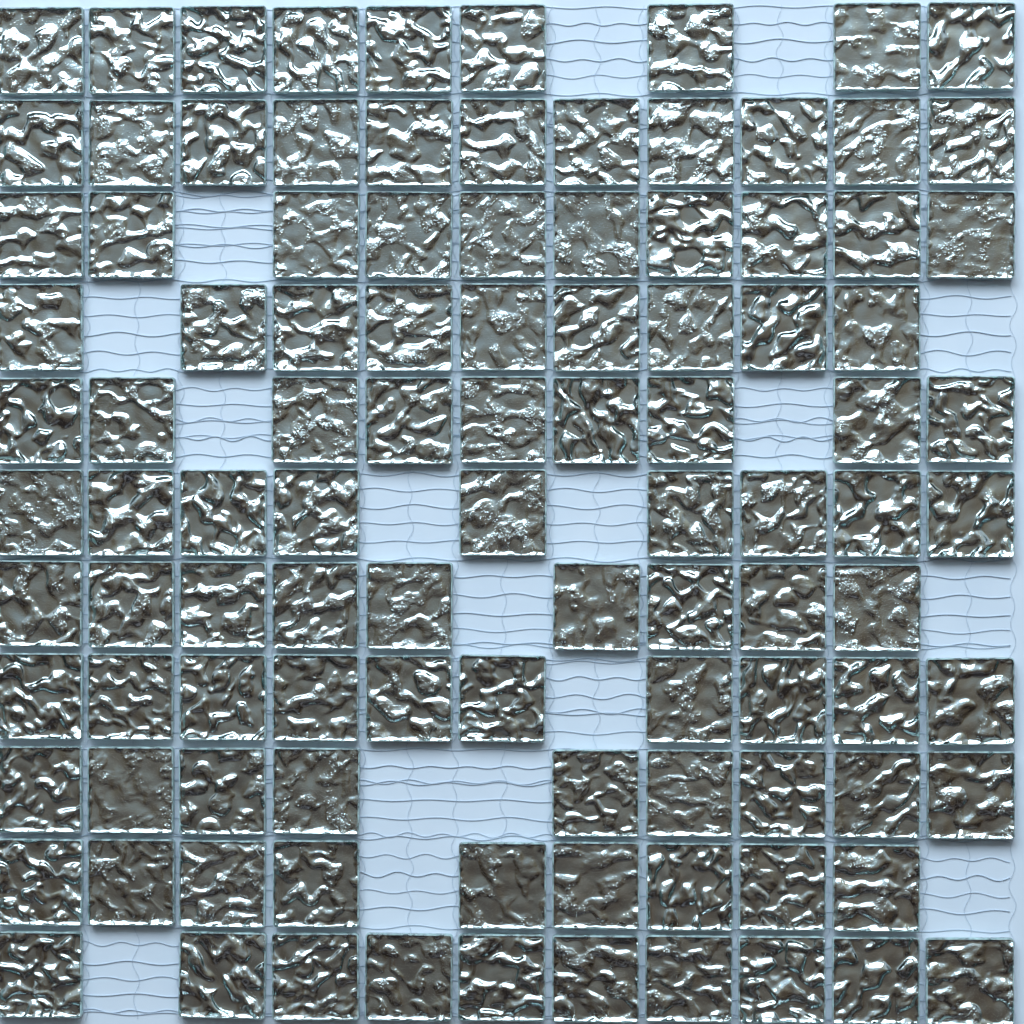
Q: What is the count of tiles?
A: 104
